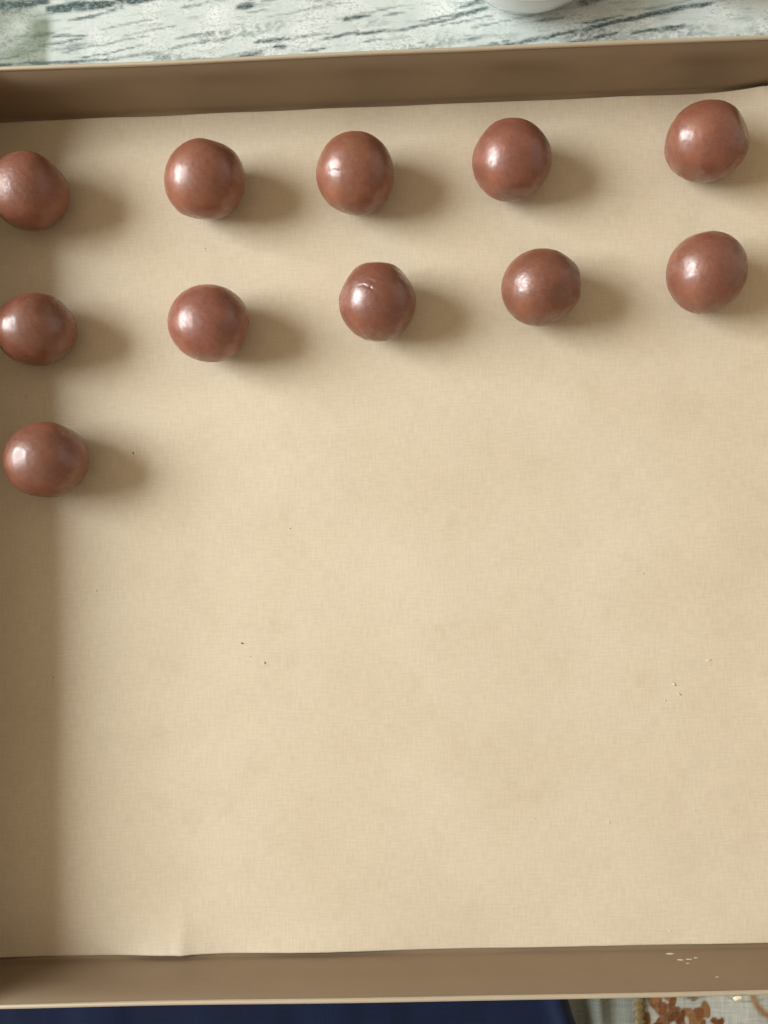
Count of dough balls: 11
